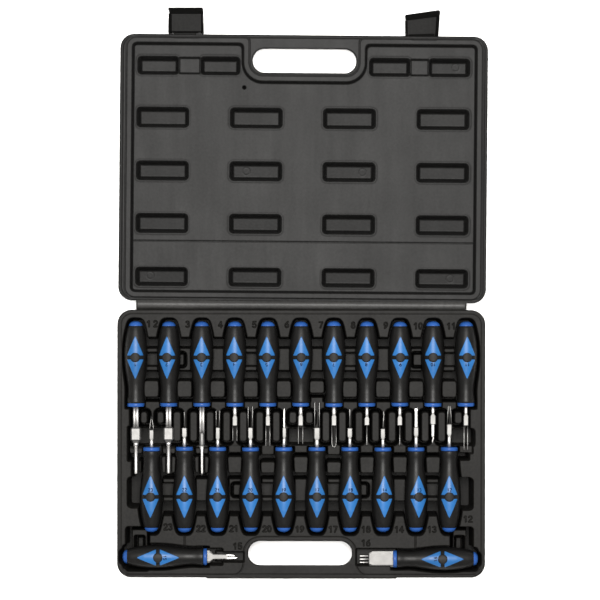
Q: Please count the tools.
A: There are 23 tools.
